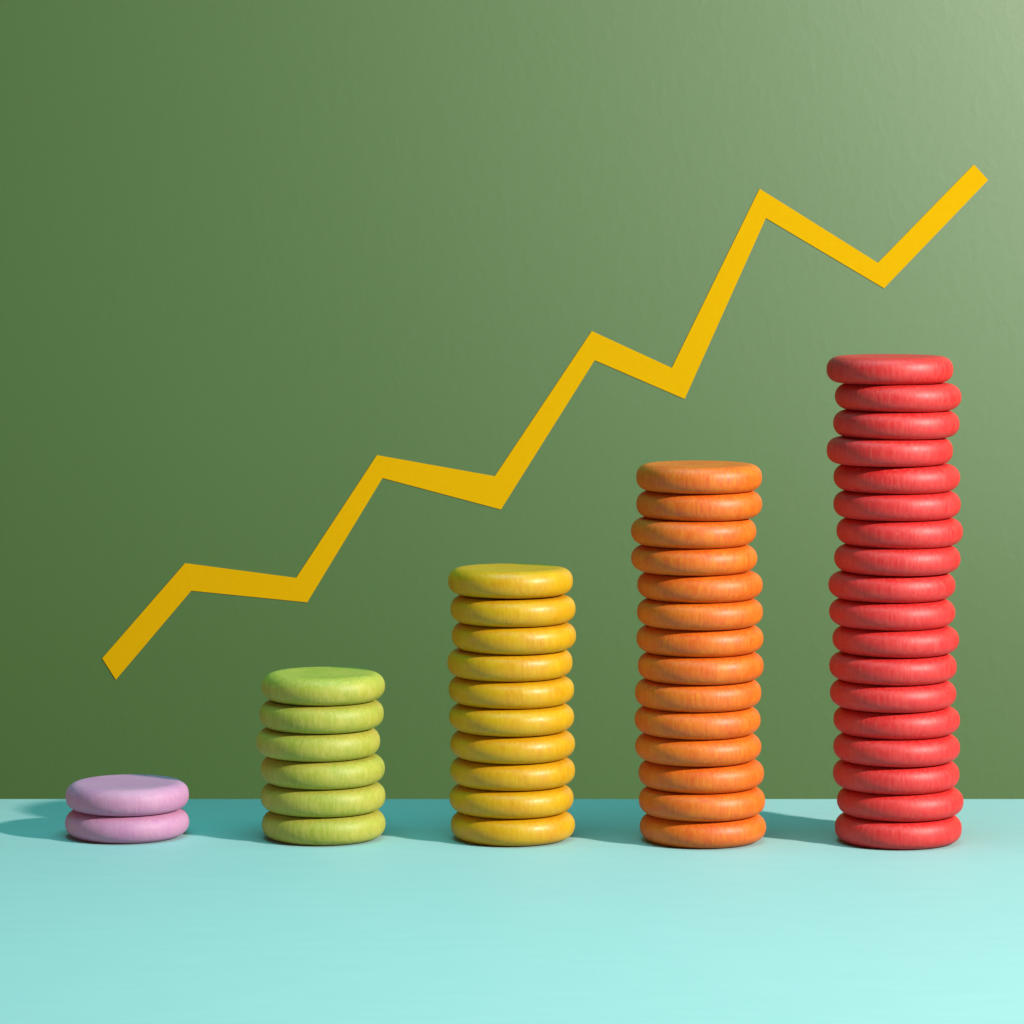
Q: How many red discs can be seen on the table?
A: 18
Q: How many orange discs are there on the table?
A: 14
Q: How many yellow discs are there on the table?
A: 10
